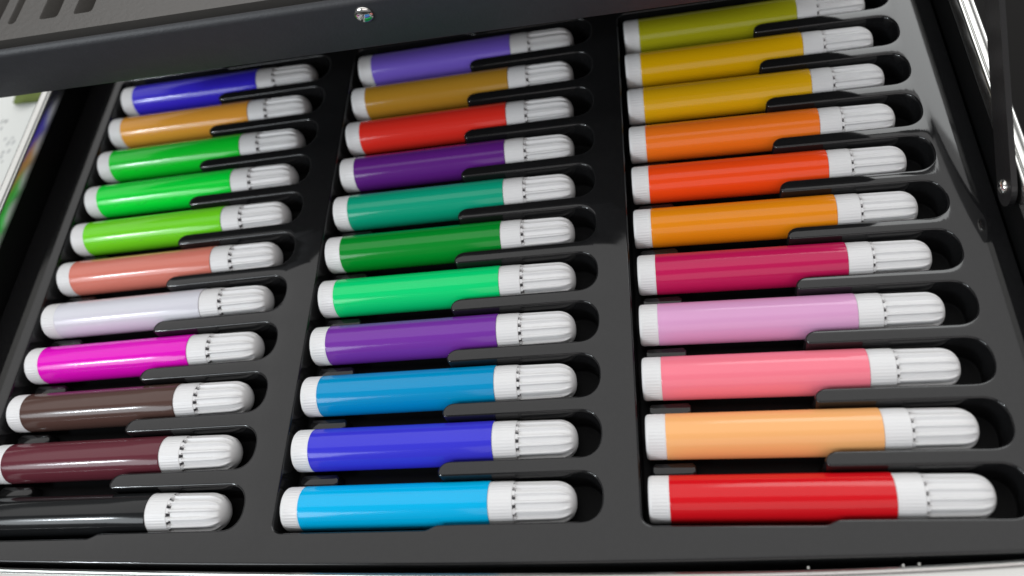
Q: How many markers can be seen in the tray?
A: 33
